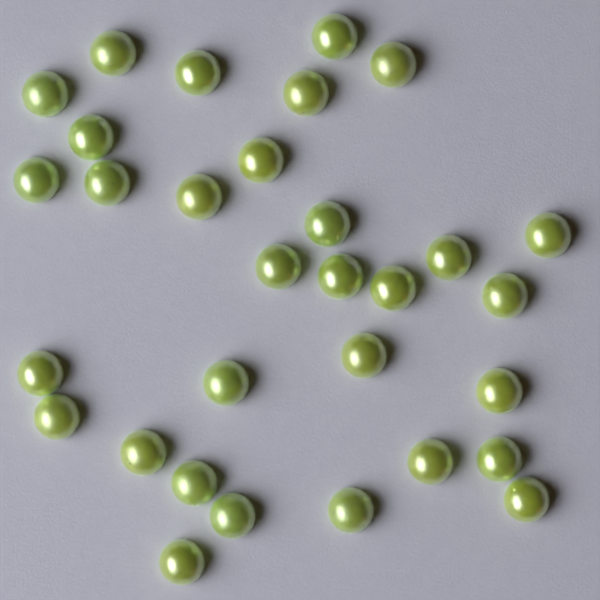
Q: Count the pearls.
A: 31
